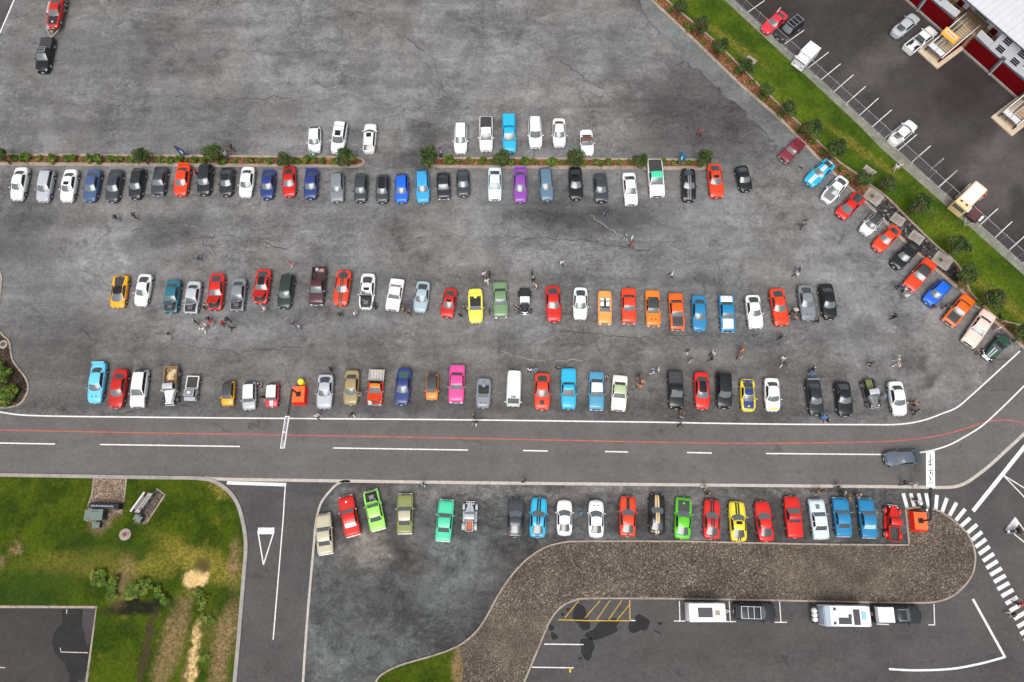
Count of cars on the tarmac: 141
